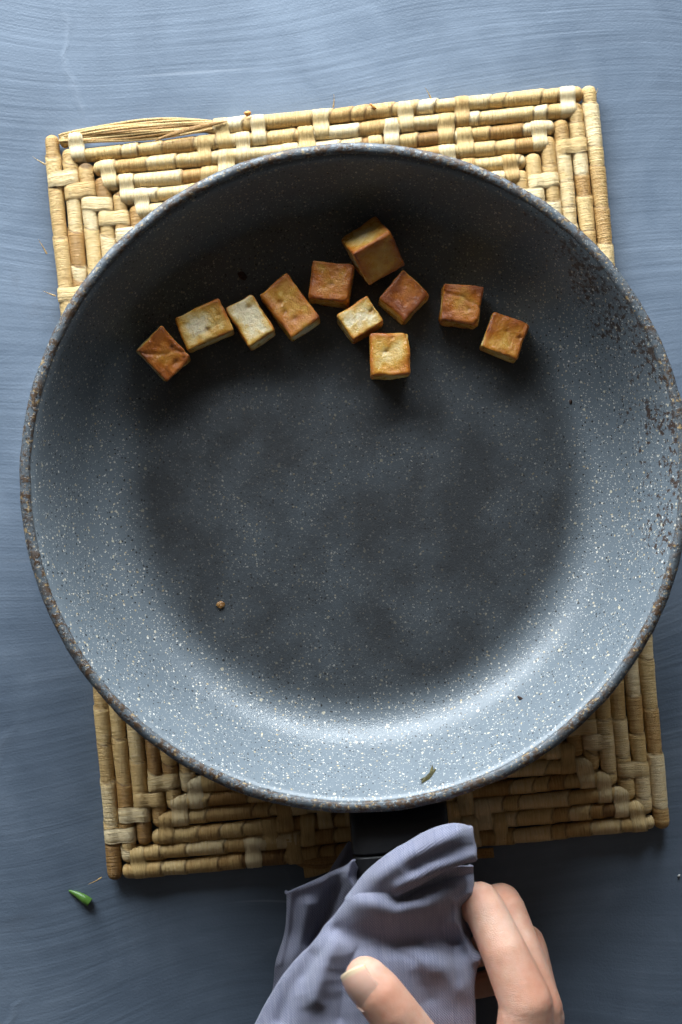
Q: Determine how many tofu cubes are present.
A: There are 11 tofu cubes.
